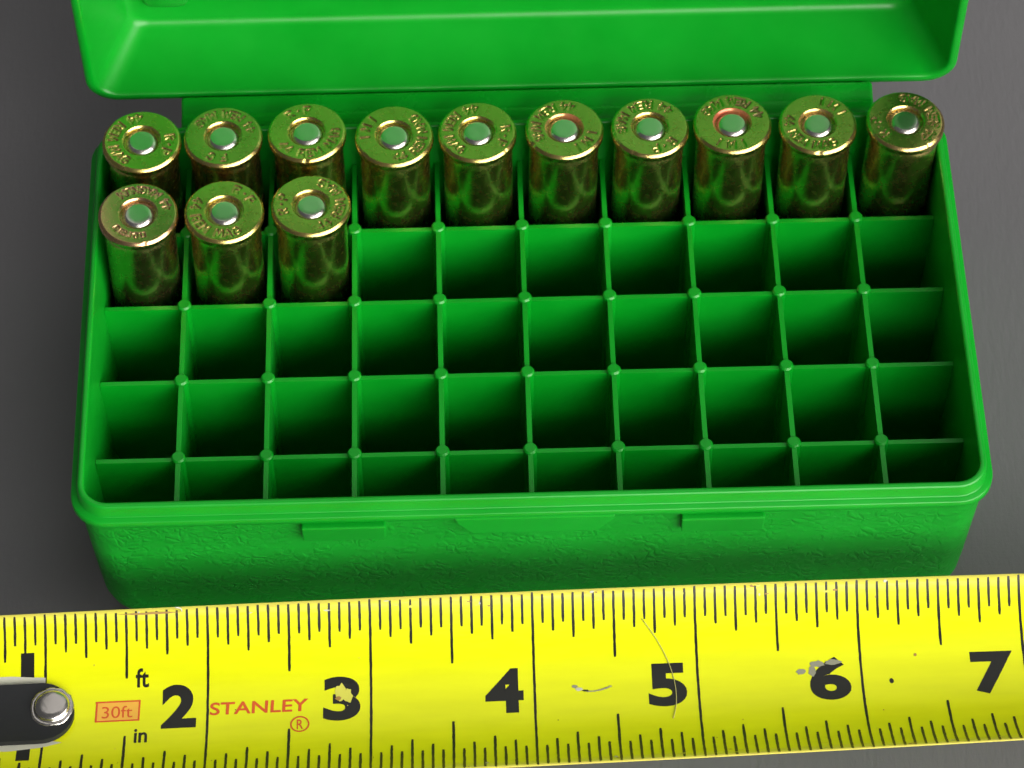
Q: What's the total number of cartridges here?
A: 13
